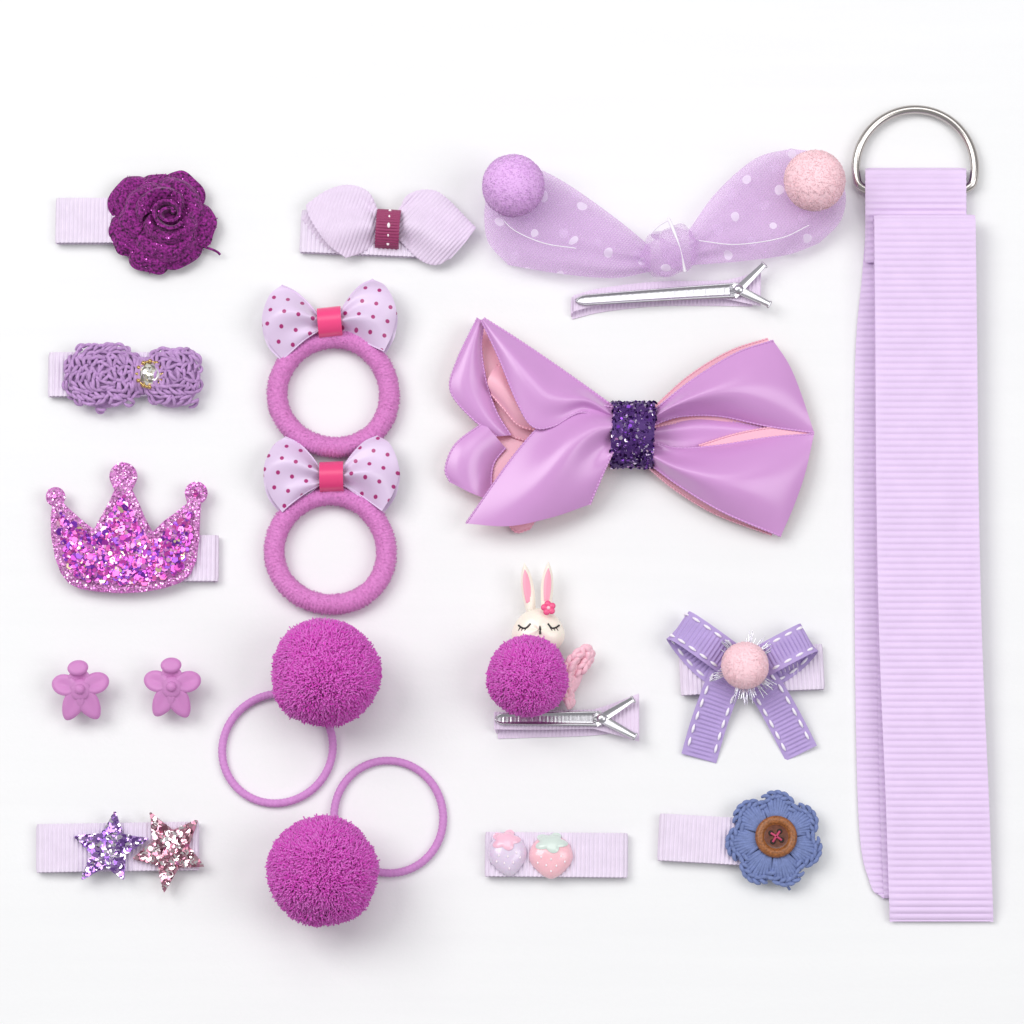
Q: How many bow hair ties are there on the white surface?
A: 2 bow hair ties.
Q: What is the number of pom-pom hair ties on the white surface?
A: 2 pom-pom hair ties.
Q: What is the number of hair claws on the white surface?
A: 2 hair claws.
